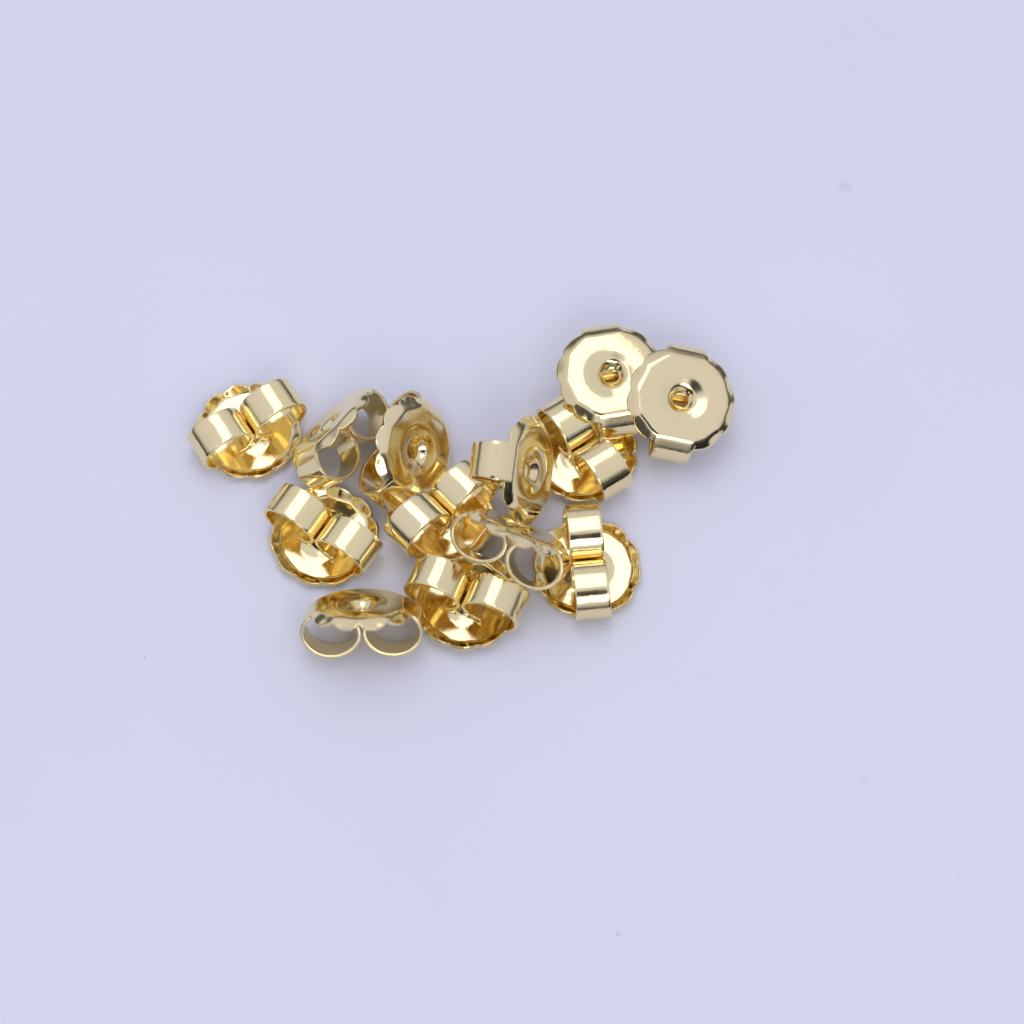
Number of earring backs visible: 13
